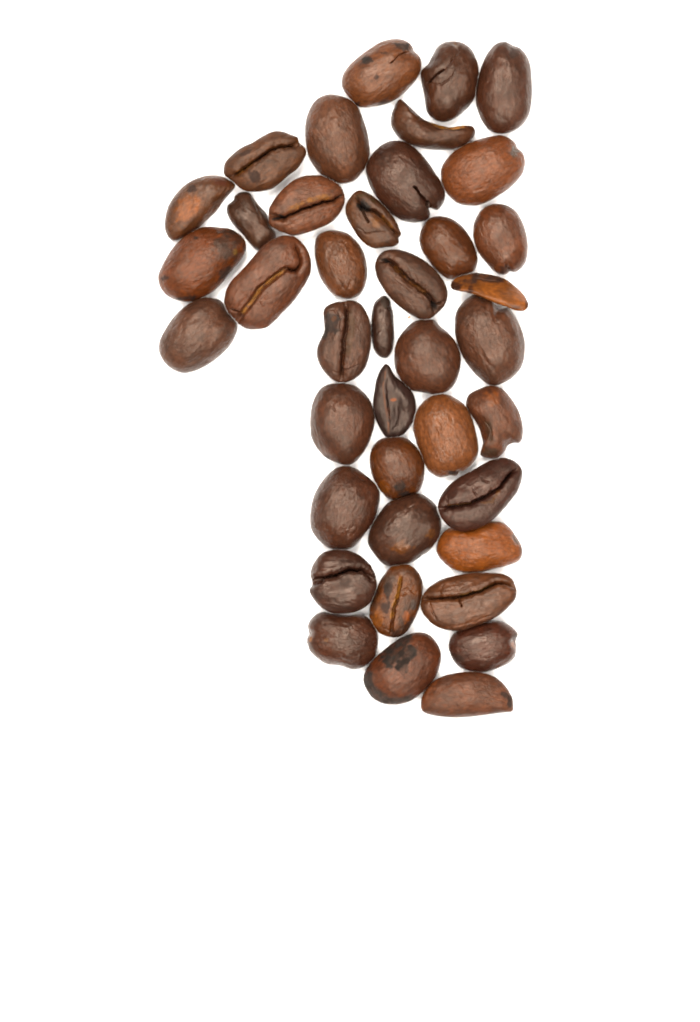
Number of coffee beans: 40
